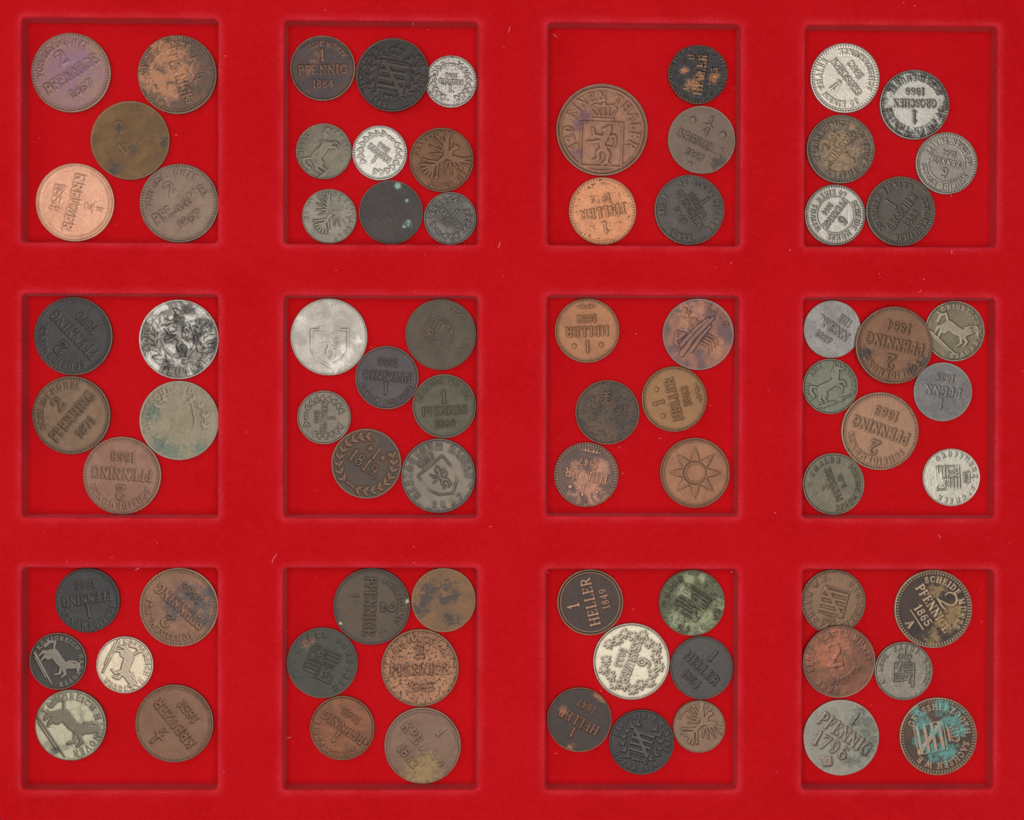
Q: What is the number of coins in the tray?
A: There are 76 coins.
